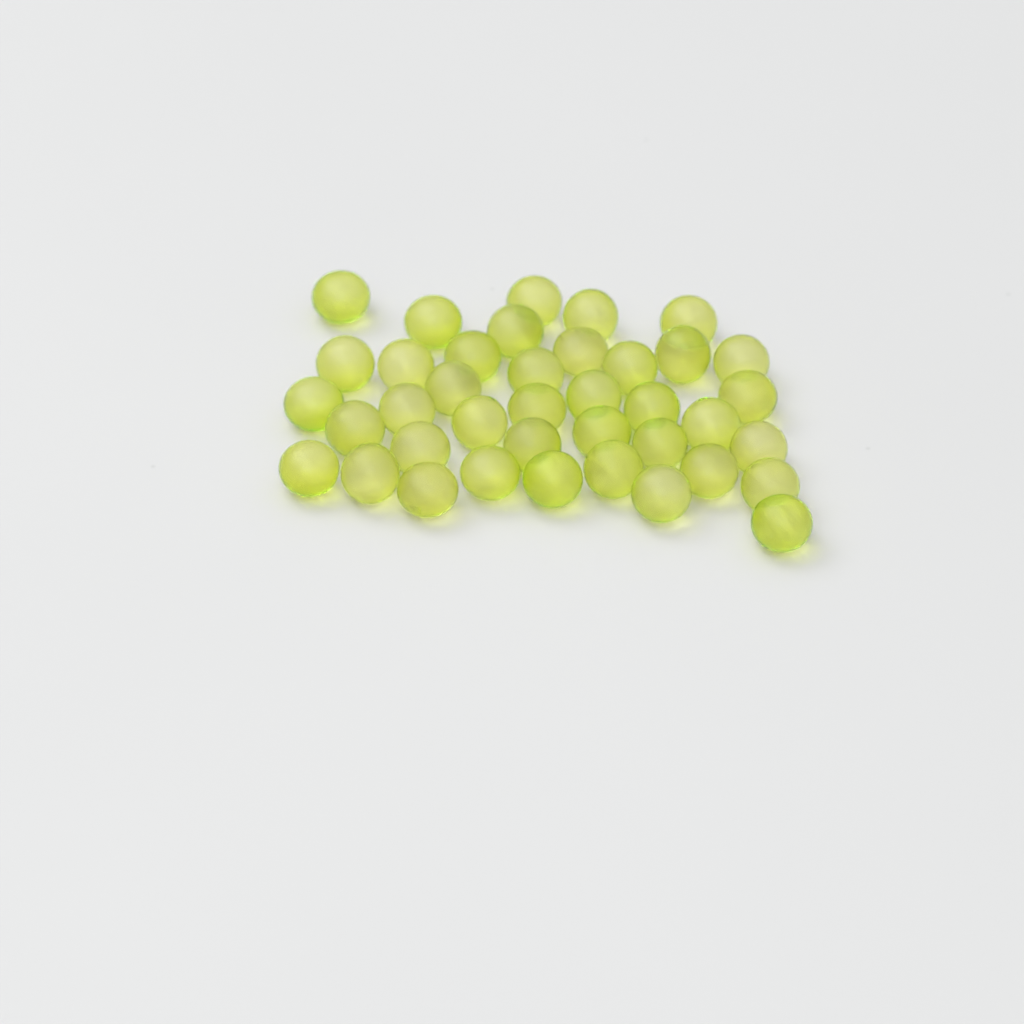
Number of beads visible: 39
